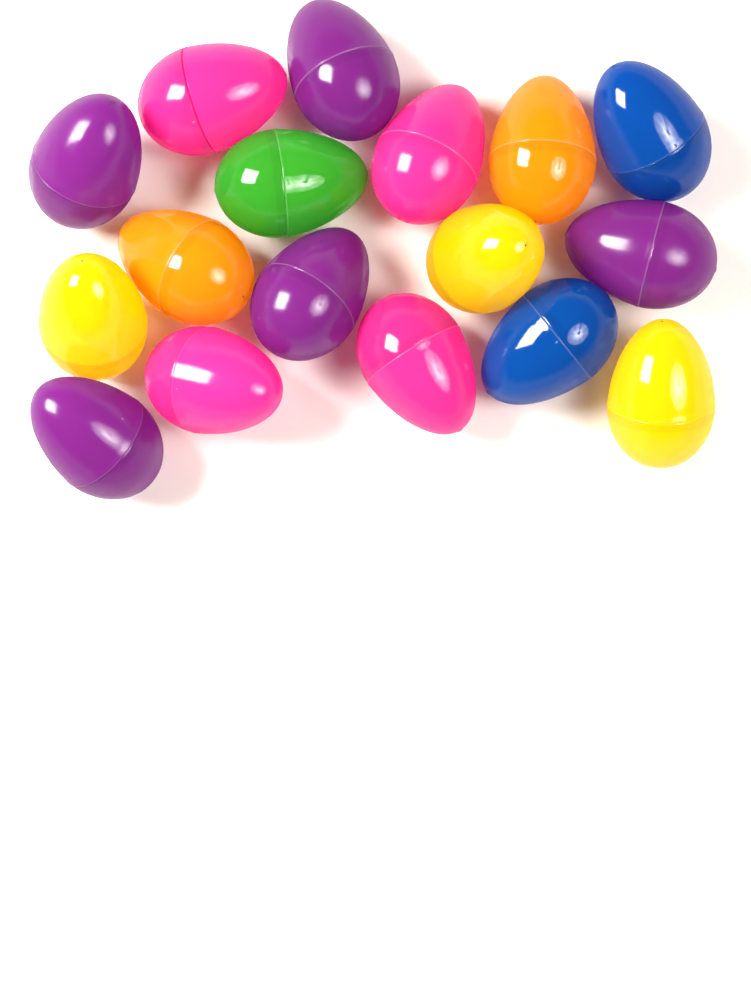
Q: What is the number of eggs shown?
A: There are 17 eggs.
